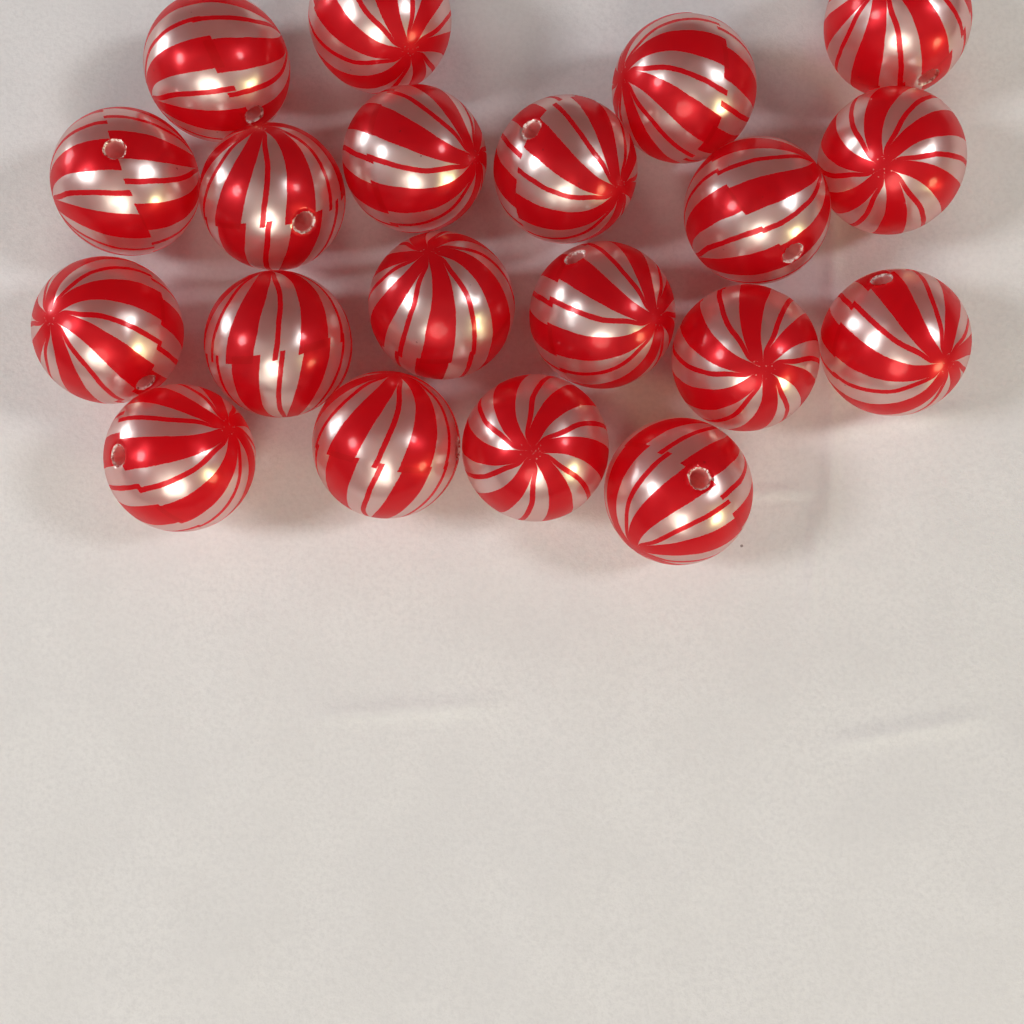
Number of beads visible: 20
